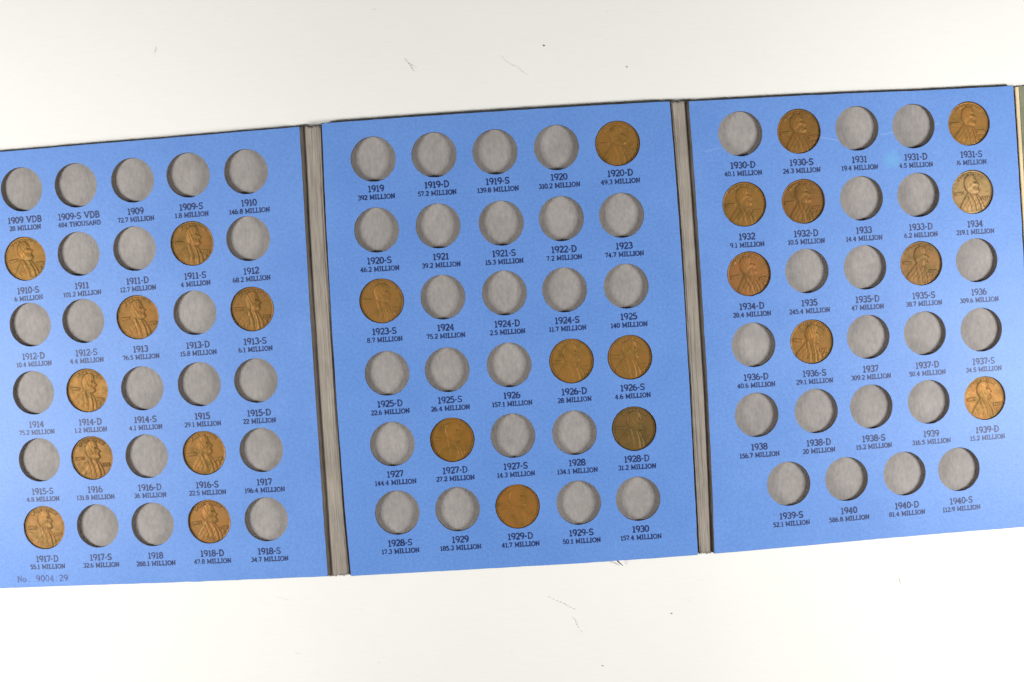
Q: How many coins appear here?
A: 25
